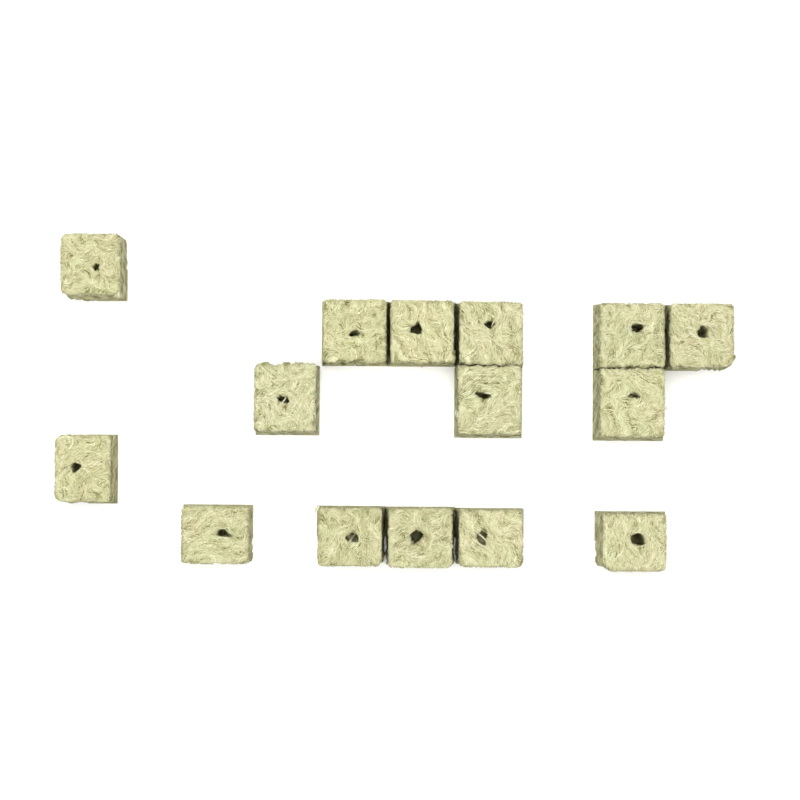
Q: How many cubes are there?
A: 15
